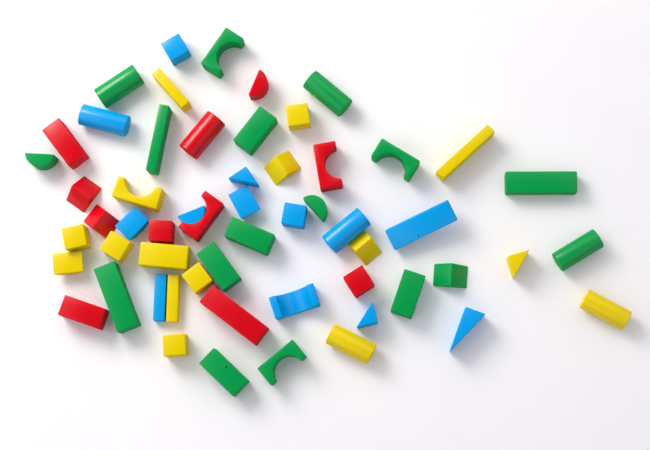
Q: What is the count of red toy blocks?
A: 11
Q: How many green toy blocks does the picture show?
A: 17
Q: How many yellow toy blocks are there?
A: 16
